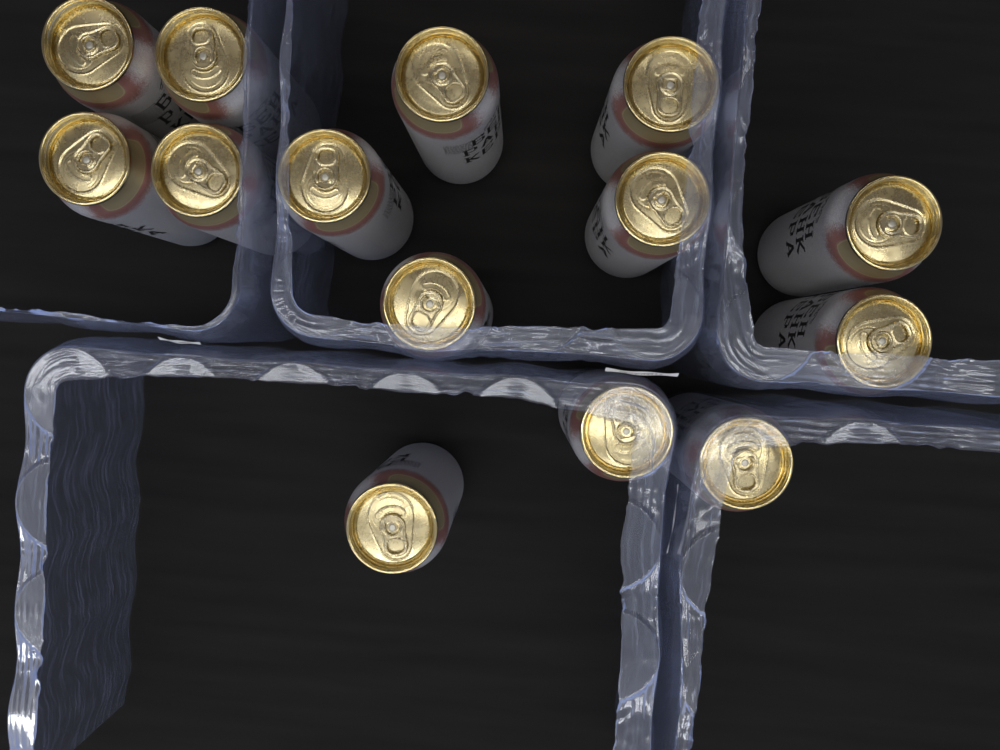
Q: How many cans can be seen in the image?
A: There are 14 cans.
